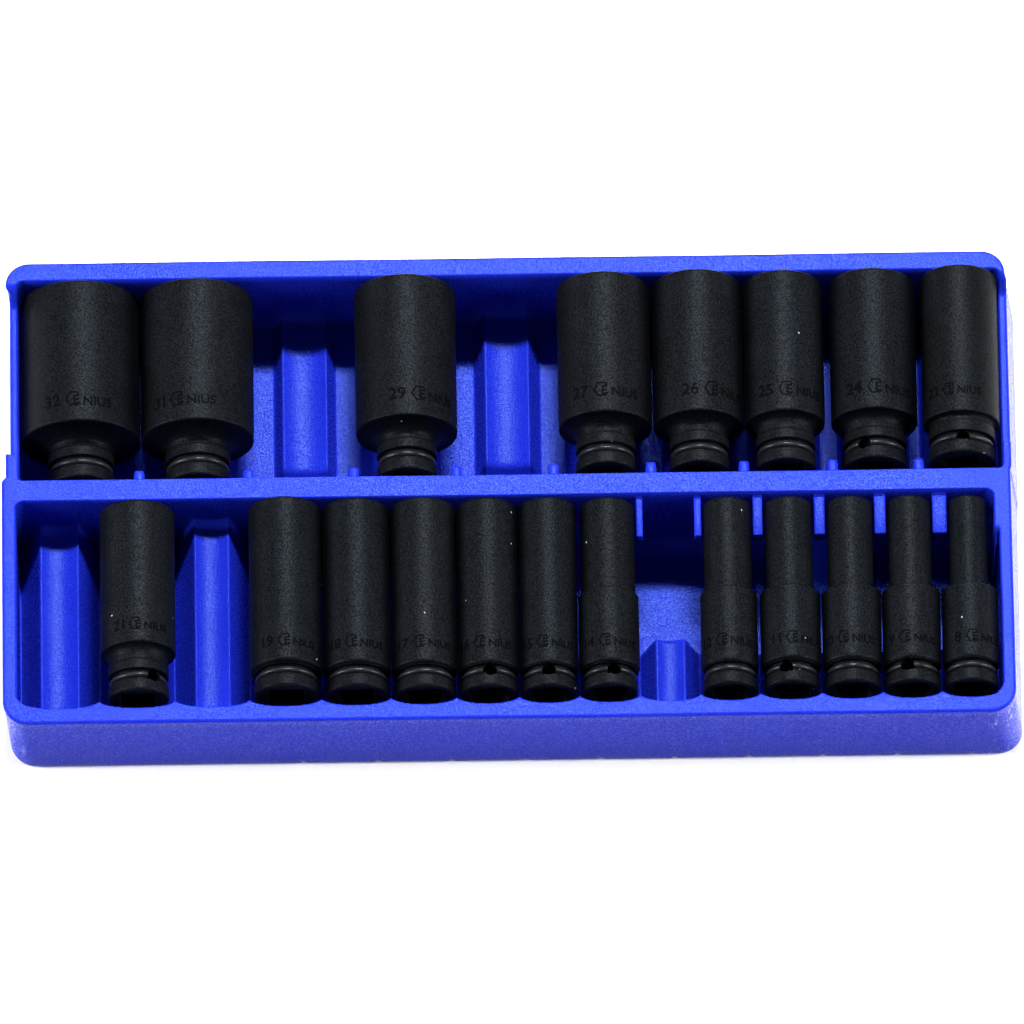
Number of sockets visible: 20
